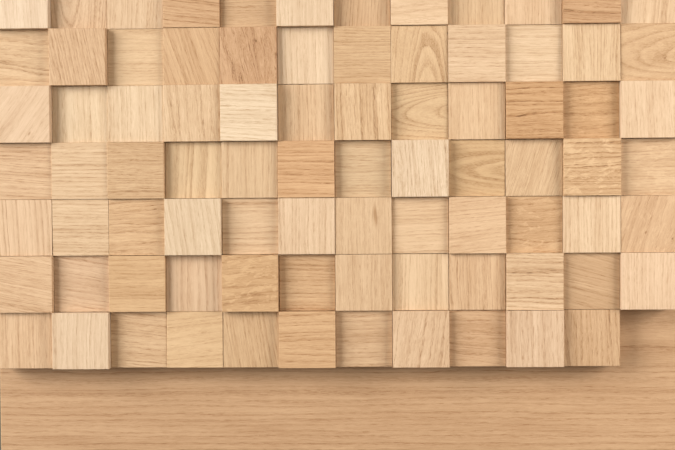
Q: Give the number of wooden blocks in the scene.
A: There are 83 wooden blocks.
